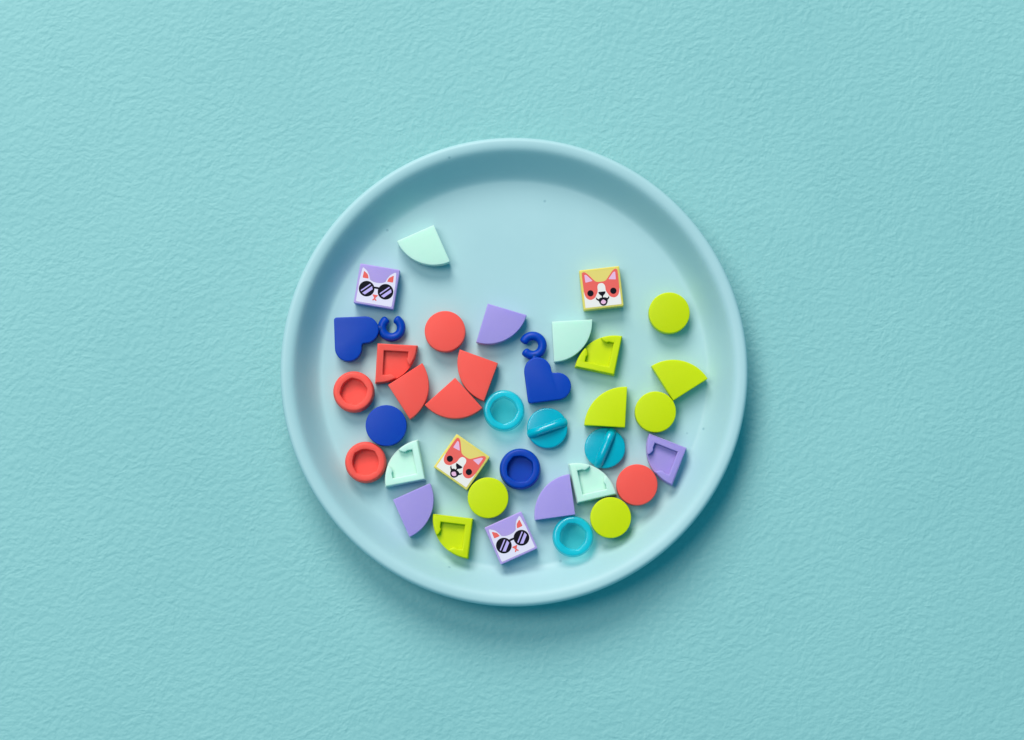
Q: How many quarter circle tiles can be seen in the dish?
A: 16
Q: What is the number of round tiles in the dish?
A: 14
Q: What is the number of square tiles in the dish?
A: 4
